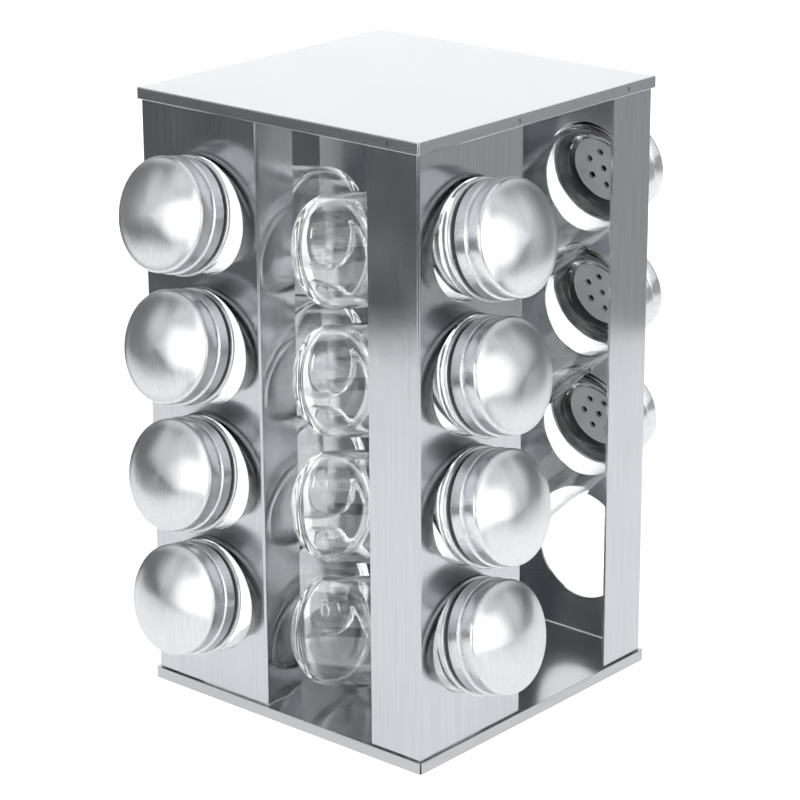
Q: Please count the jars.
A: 11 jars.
